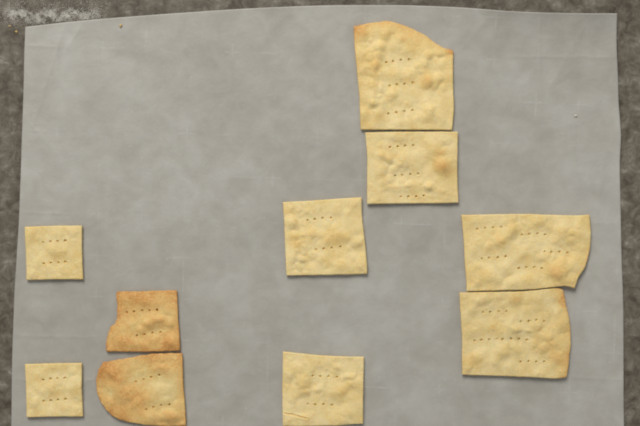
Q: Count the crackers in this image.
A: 10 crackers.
